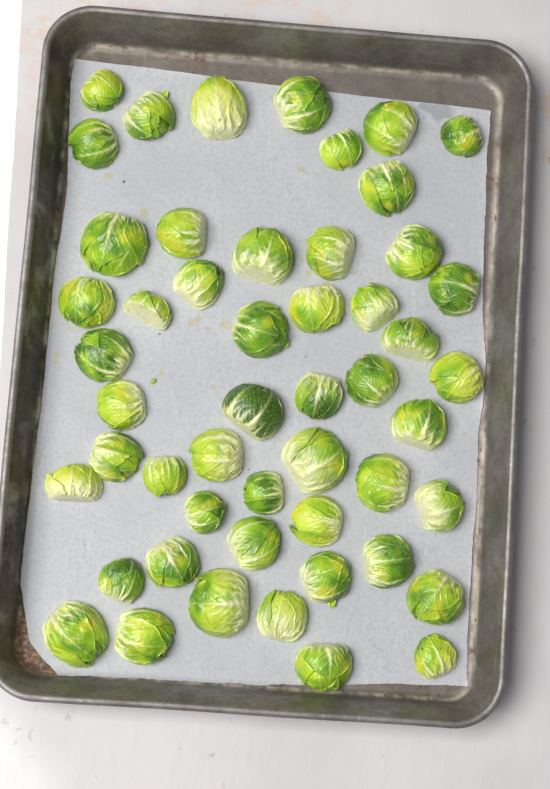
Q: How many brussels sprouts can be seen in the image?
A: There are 51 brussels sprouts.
